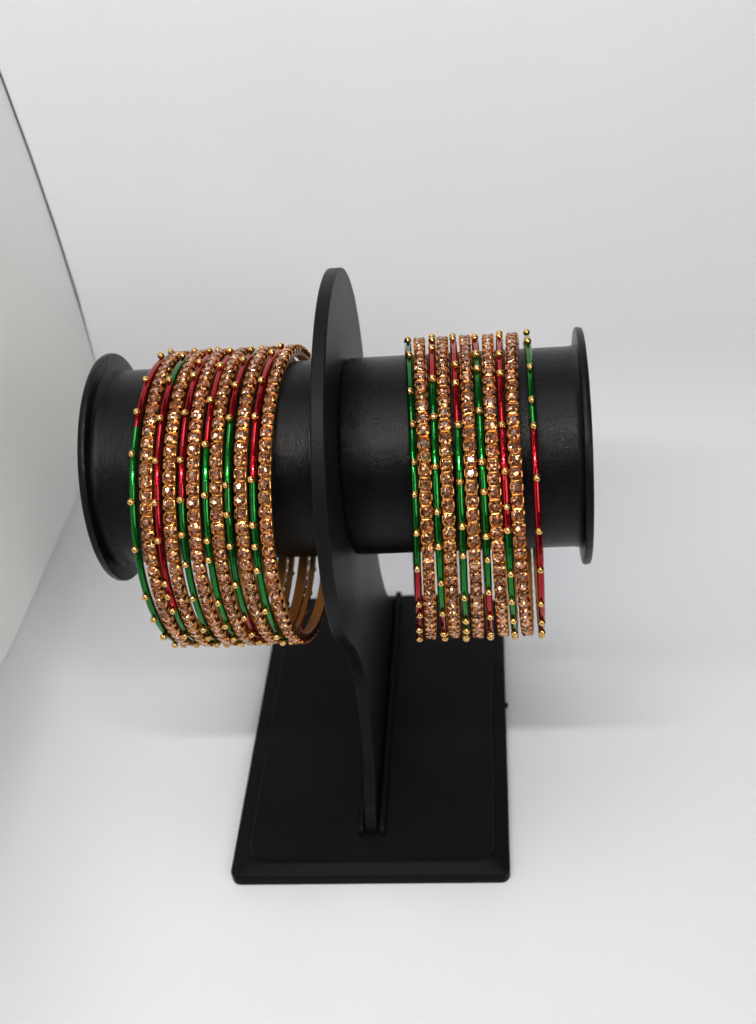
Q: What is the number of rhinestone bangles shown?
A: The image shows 11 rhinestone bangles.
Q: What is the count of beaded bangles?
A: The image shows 12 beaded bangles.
